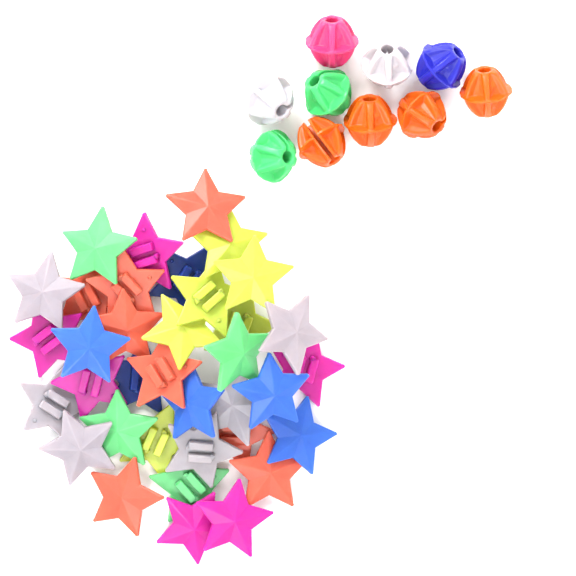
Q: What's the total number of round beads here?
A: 10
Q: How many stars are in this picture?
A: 36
